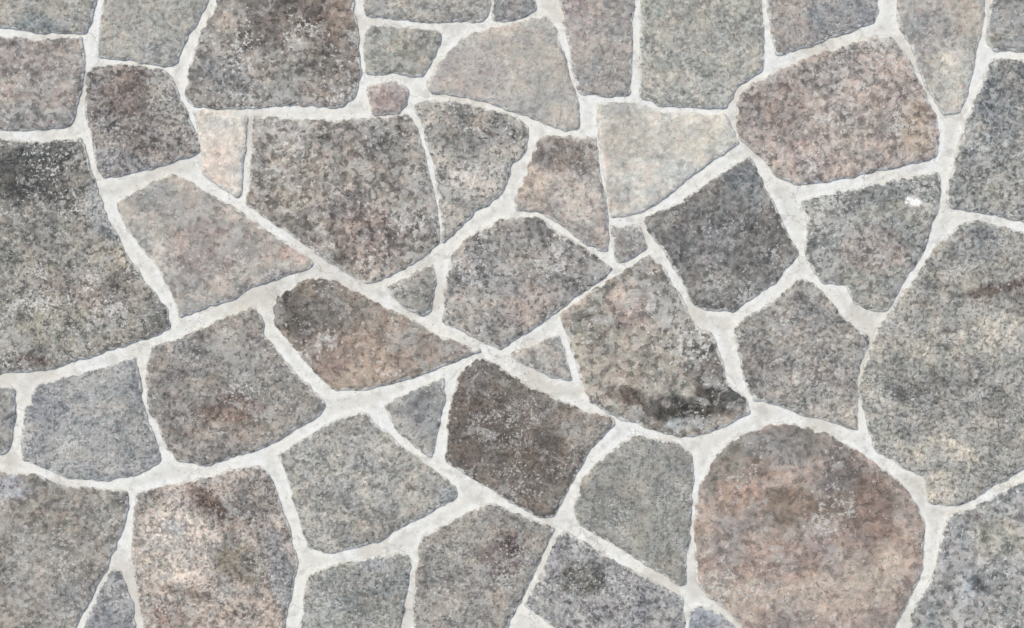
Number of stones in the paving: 50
